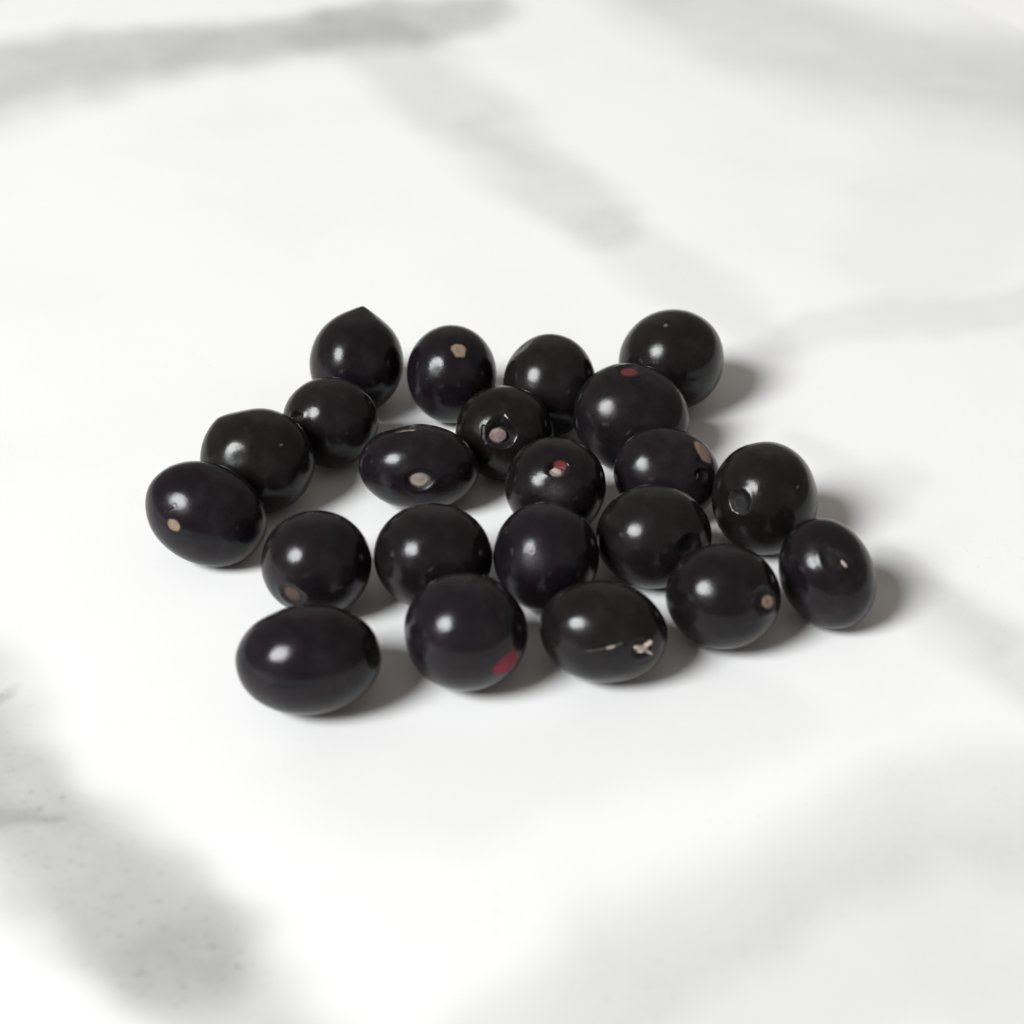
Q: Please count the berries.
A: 22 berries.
